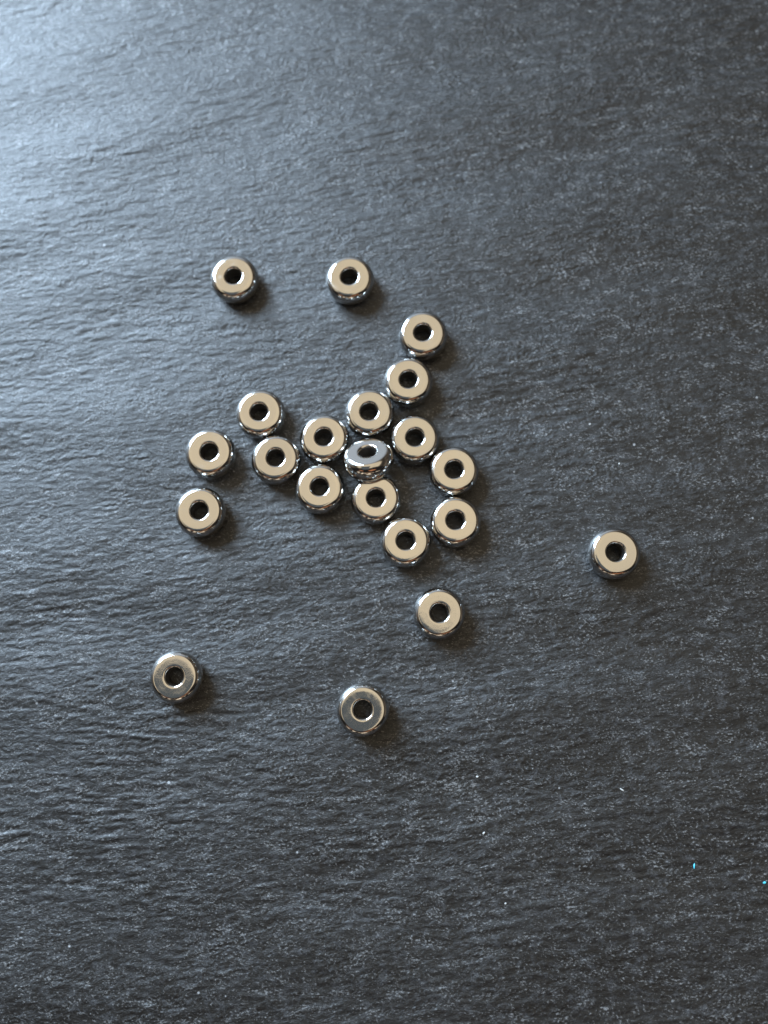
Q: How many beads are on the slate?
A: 21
